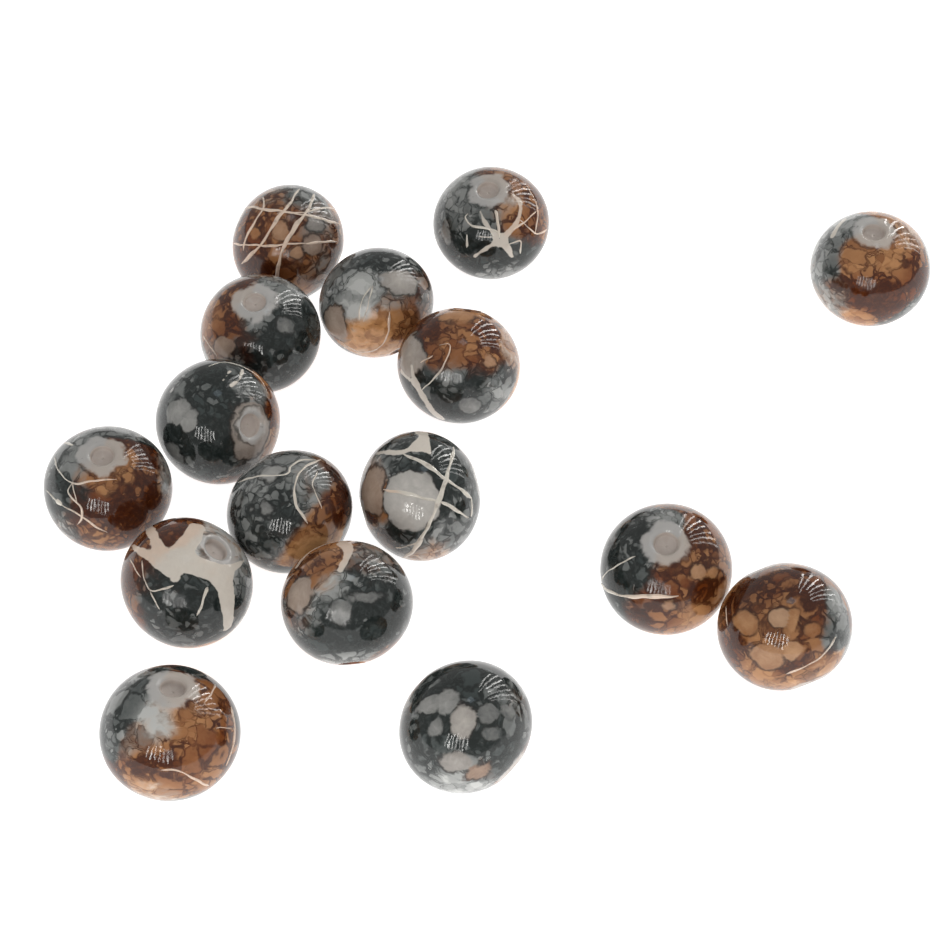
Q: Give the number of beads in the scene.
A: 16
